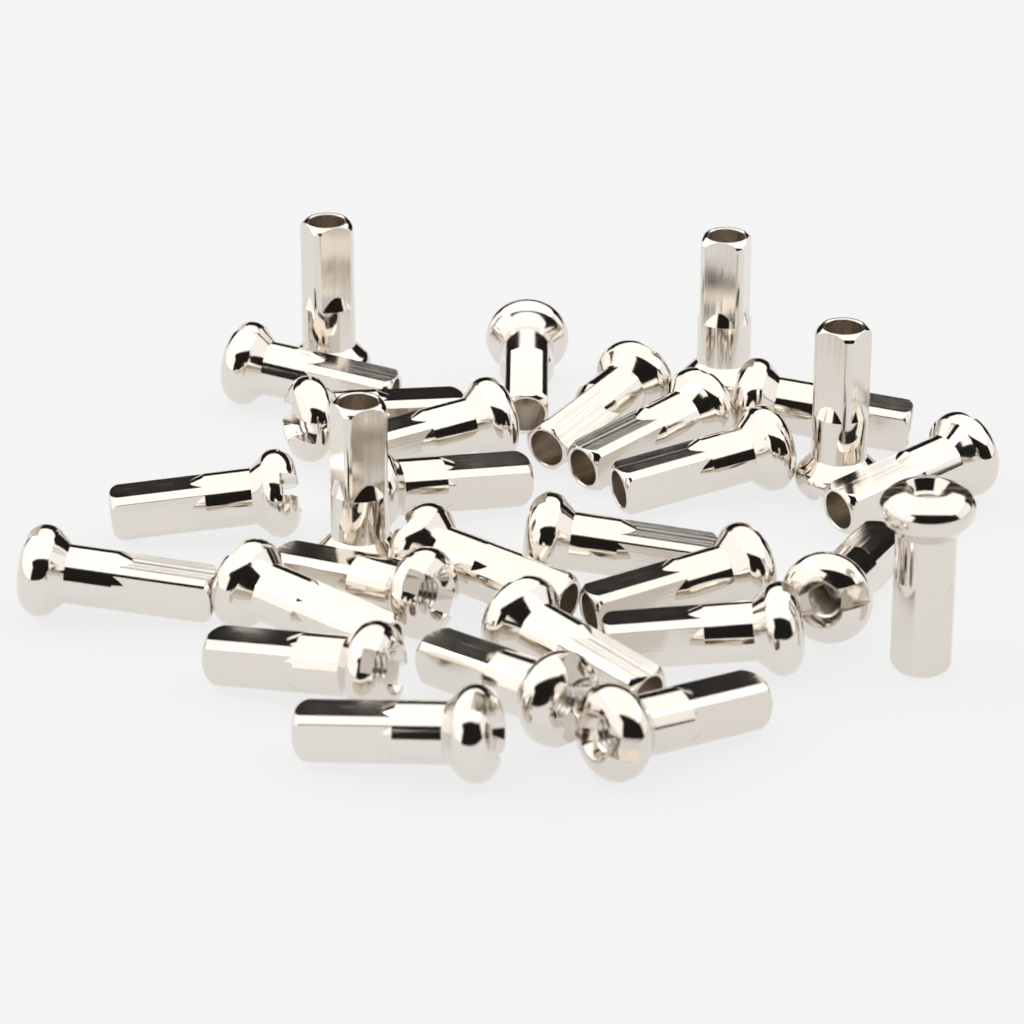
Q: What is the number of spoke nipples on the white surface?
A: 29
